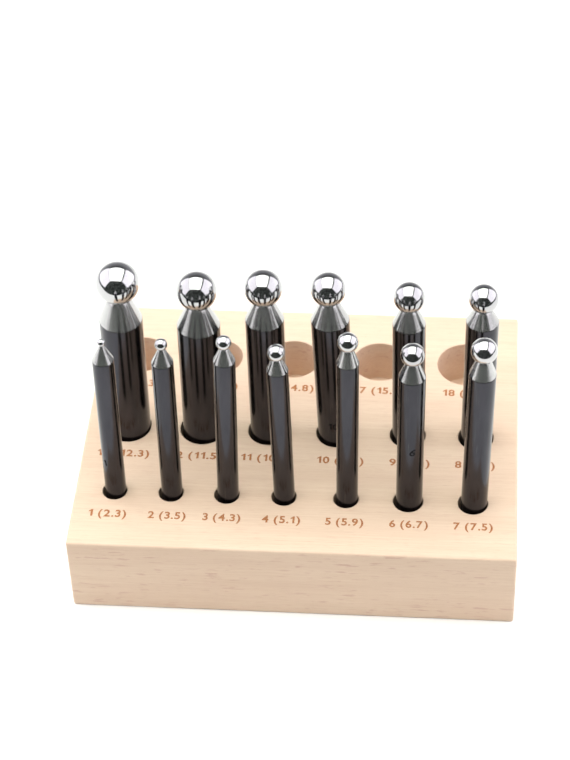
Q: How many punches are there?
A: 13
